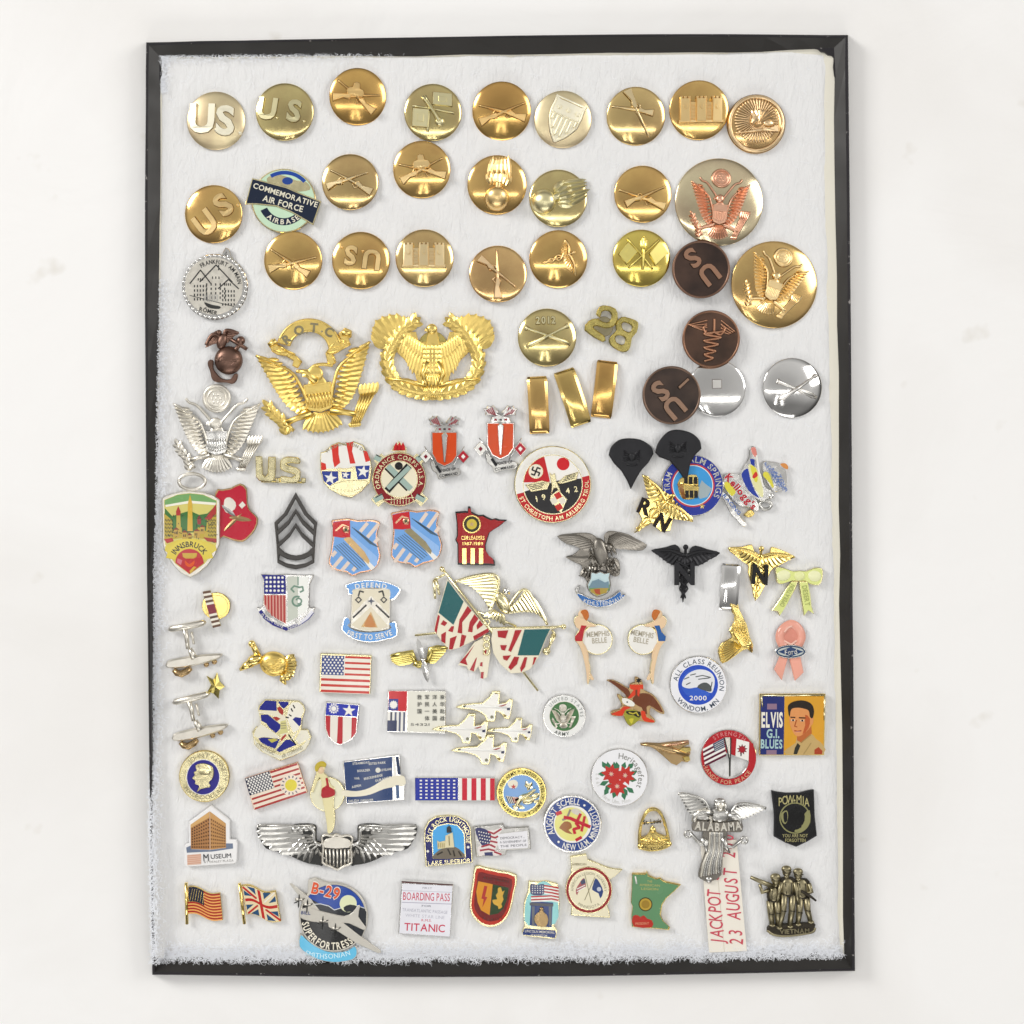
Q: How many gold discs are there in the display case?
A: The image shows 24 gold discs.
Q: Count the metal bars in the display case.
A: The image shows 4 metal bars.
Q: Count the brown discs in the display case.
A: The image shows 3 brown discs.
